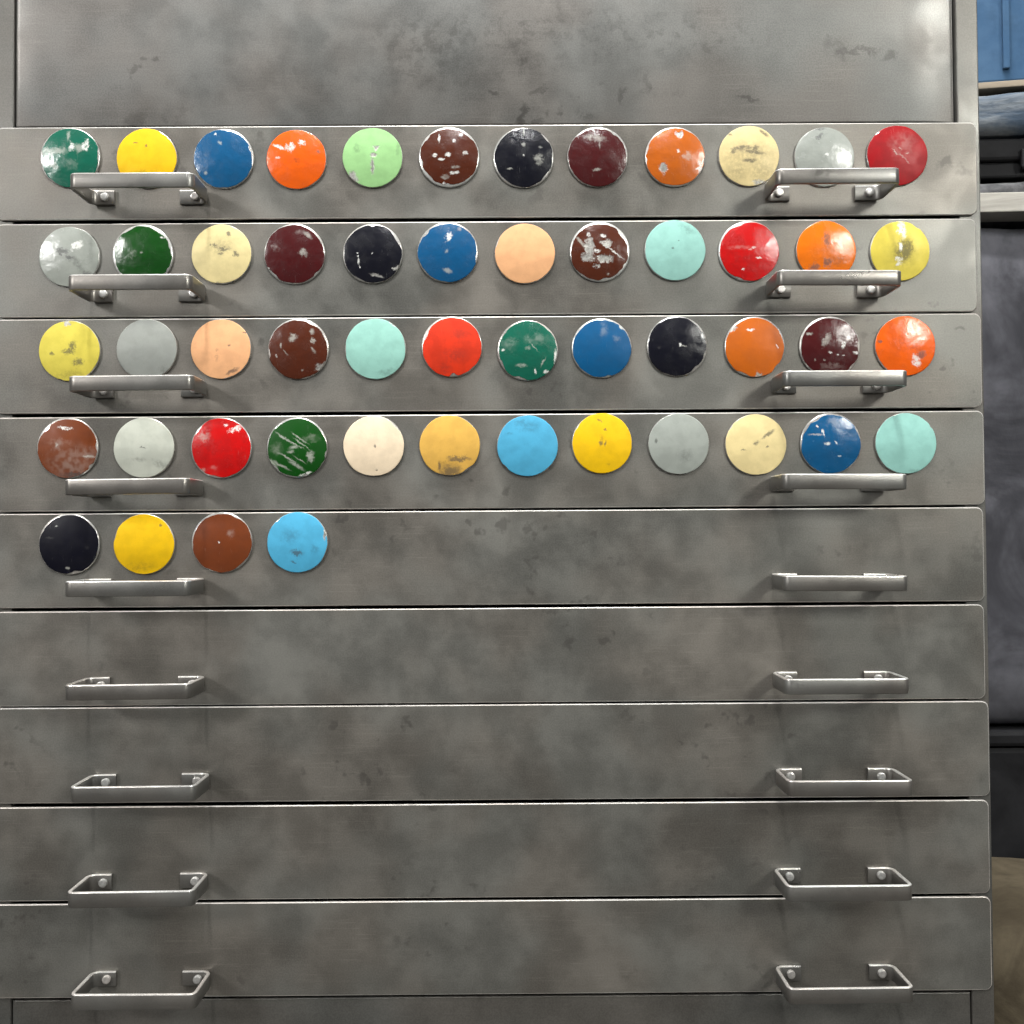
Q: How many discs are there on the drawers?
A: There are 52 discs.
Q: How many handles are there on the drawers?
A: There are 18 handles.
